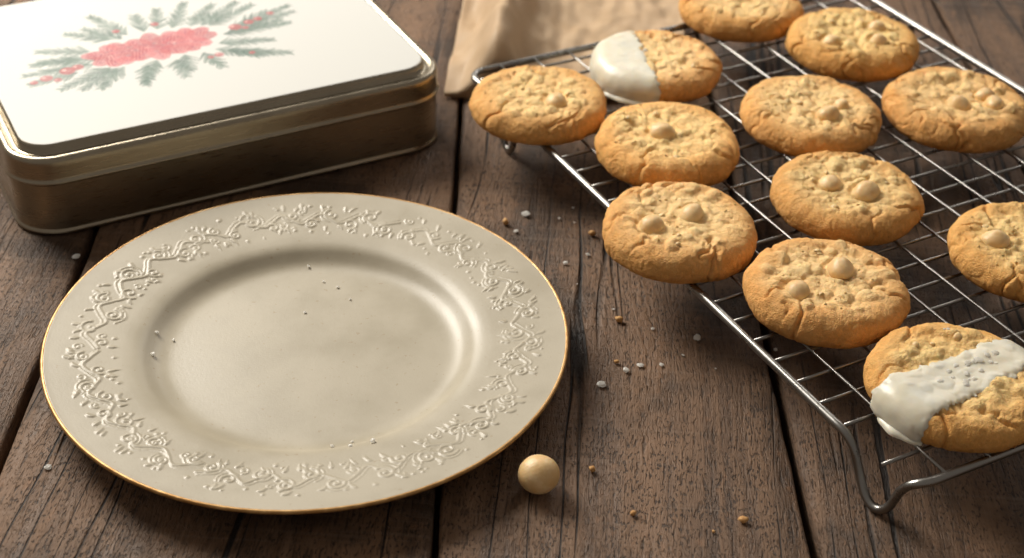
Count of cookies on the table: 12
